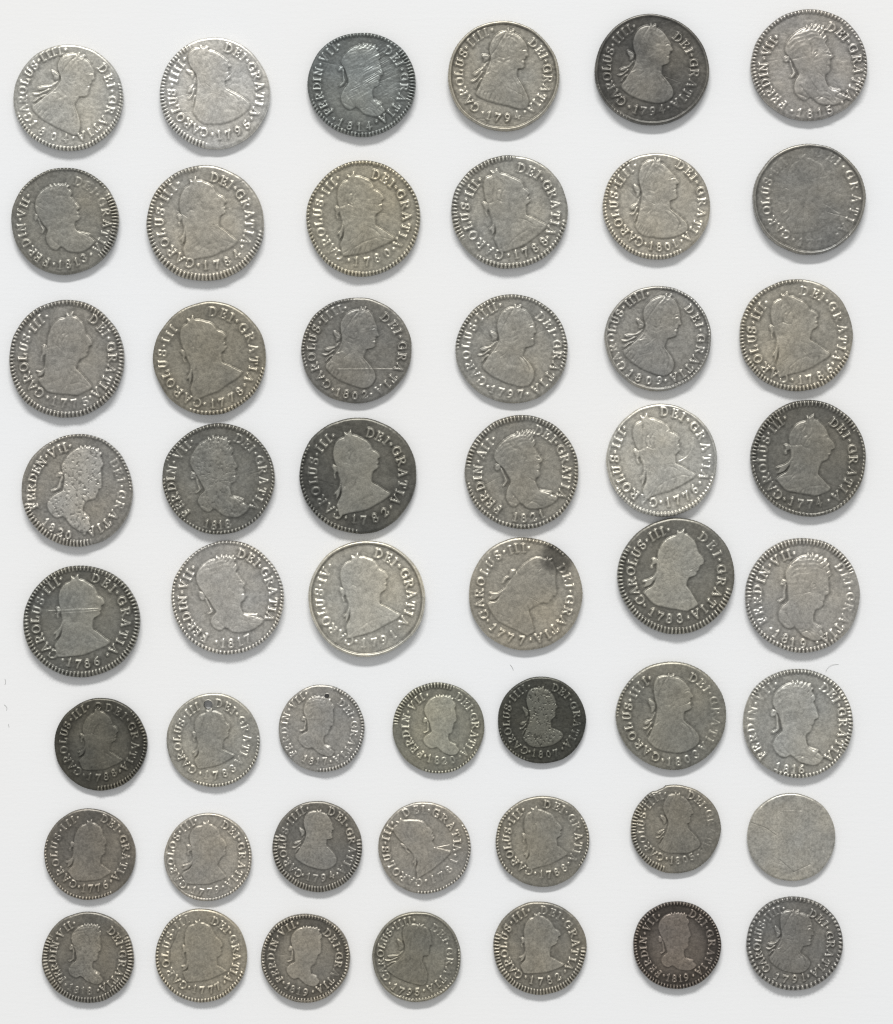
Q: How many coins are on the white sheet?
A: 51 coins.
